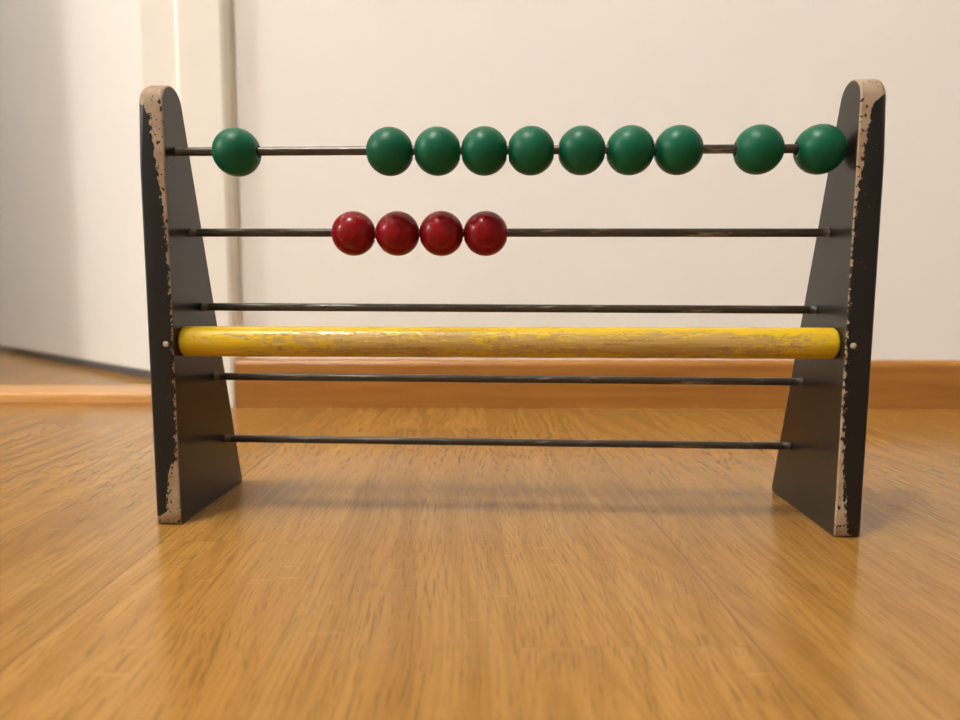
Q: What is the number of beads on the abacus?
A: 14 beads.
